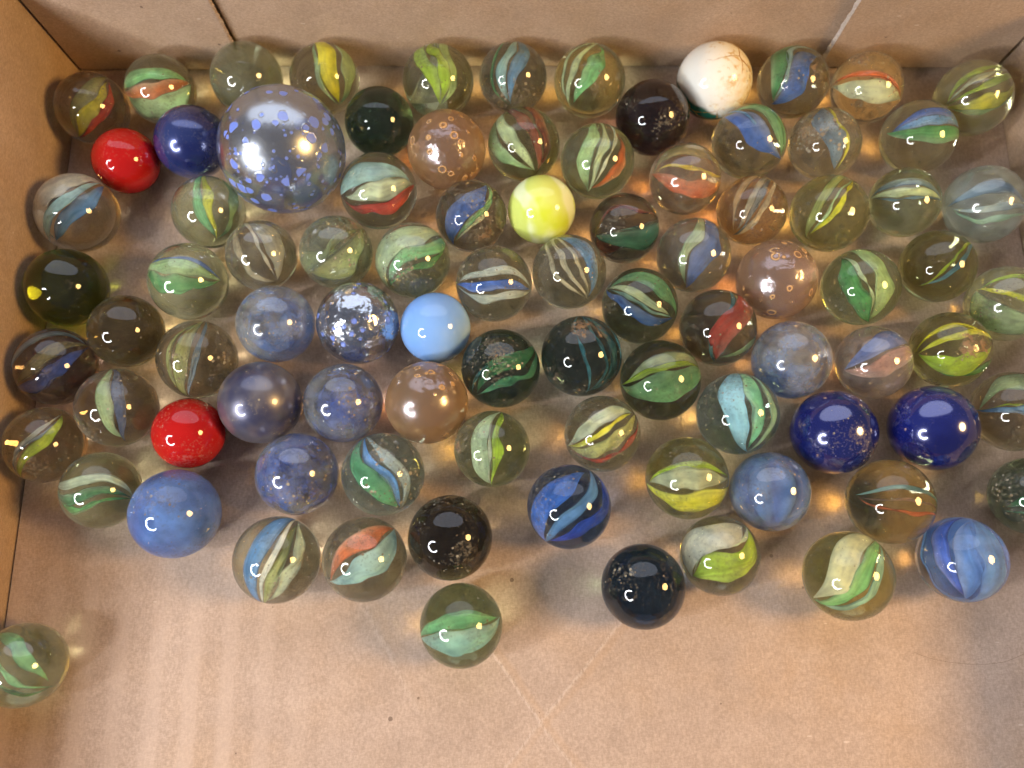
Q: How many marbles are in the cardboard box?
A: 89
